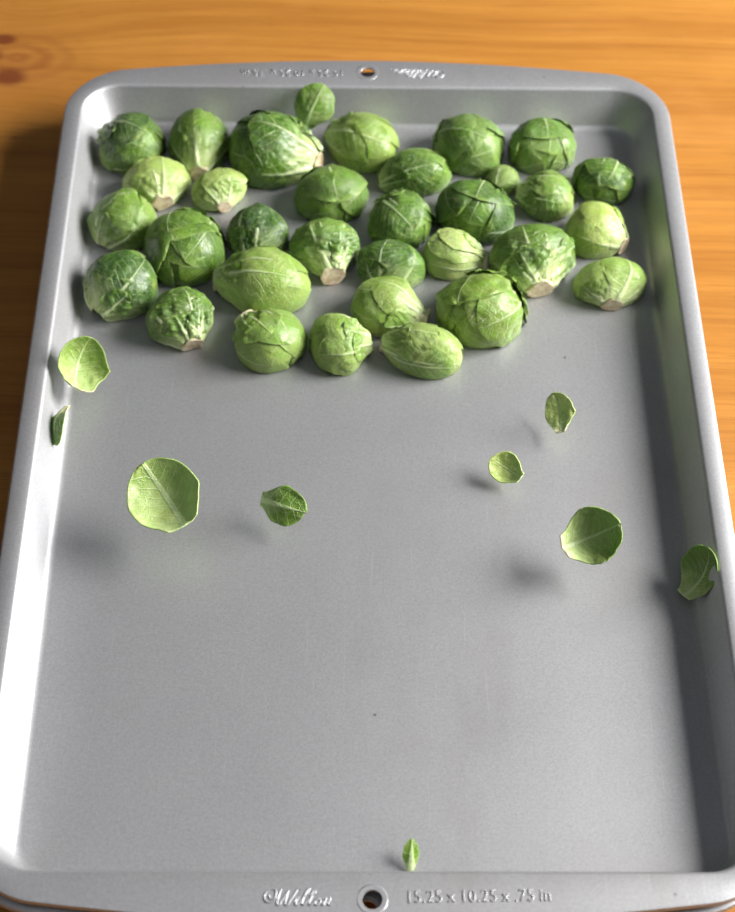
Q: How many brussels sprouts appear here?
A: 32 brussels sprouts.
